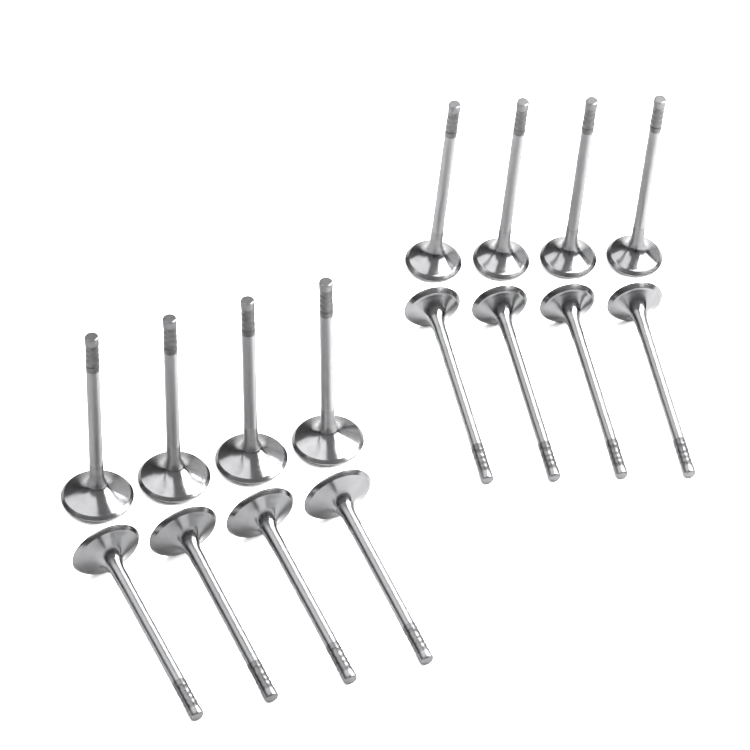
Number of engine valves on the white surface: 16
